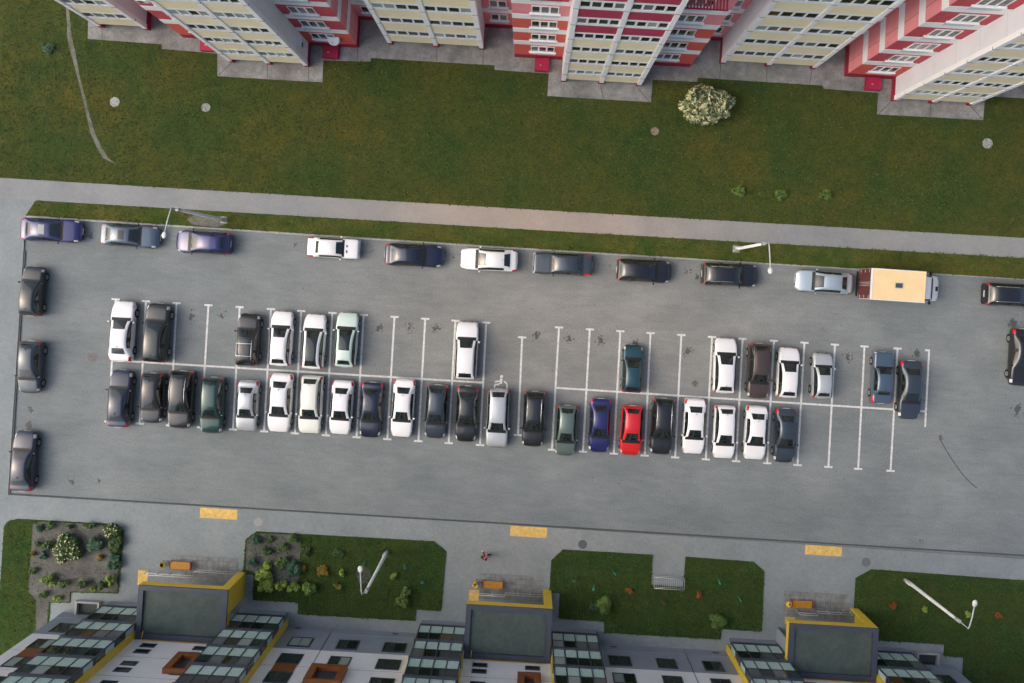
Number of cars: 51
